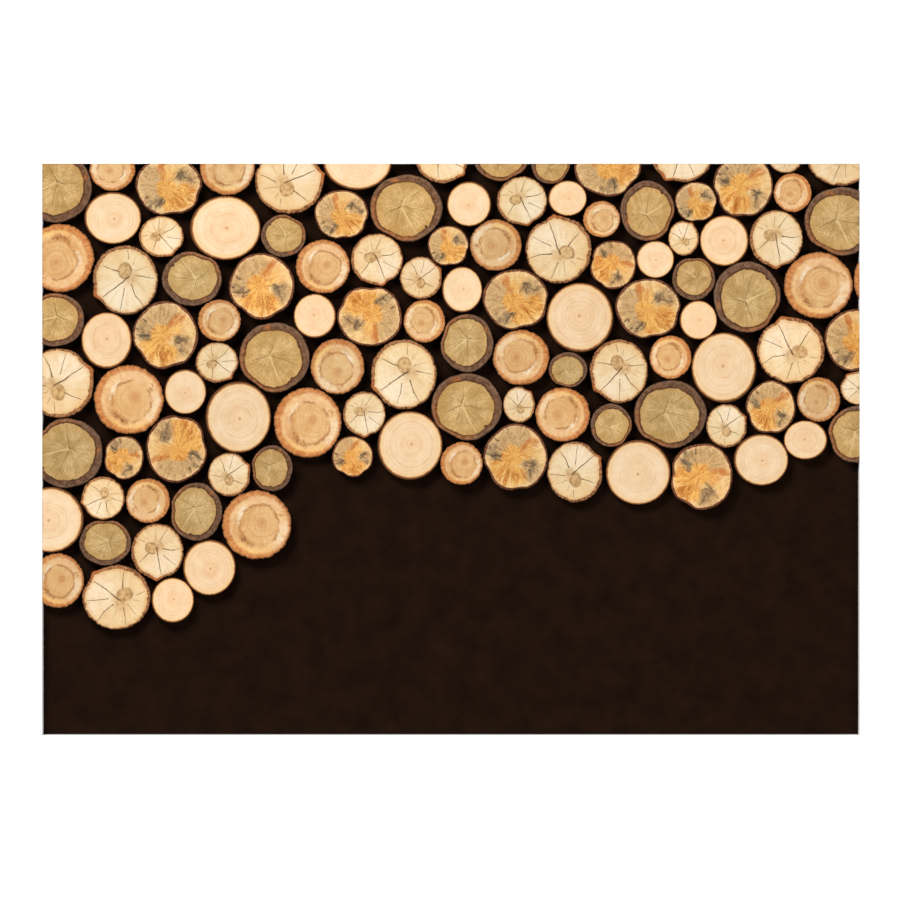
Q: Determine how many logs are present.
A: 112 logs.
